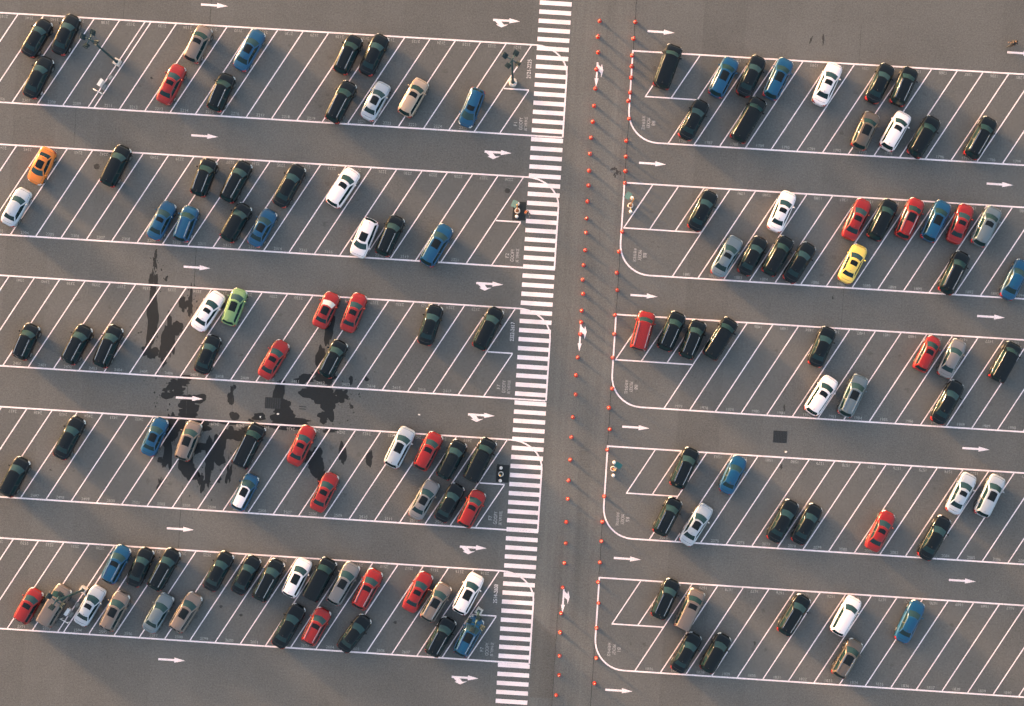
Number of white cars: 10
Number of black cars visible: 64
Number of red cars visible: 18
